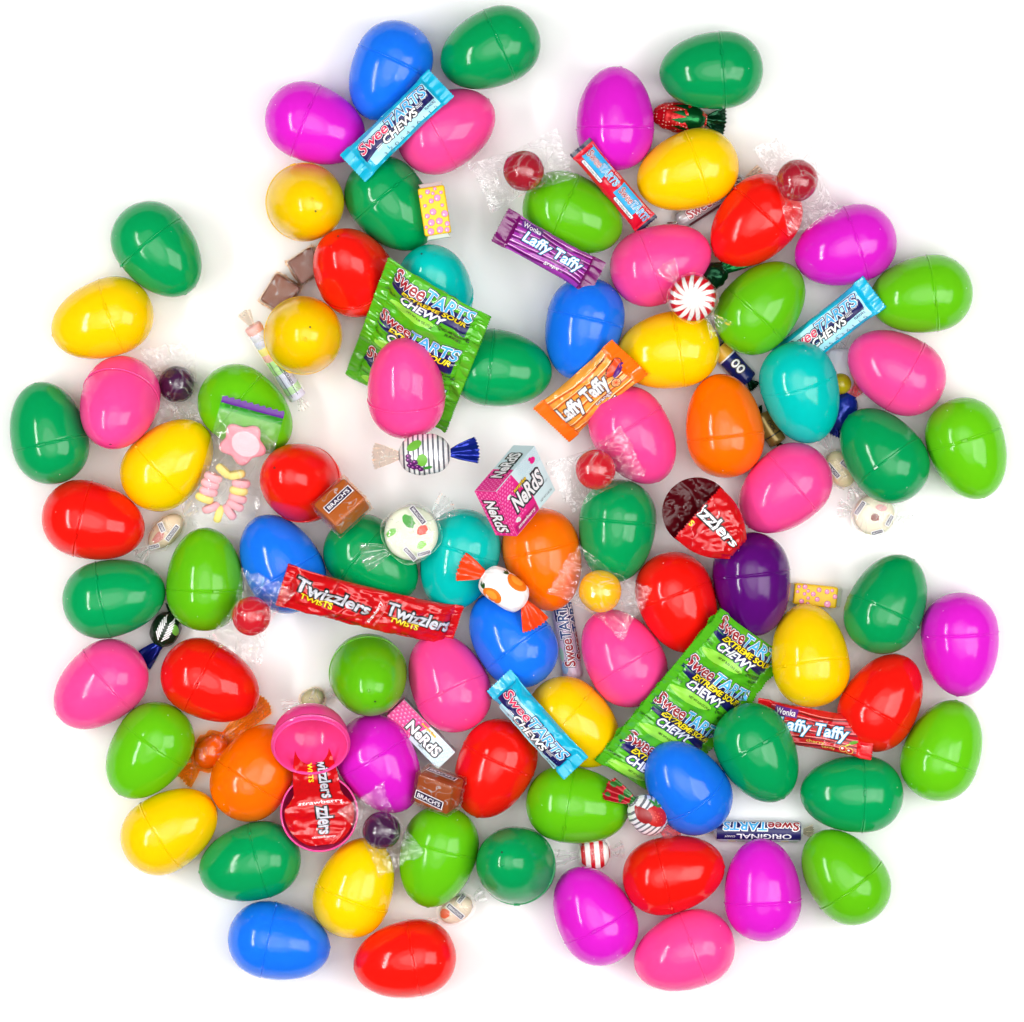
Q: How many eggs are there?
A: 79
